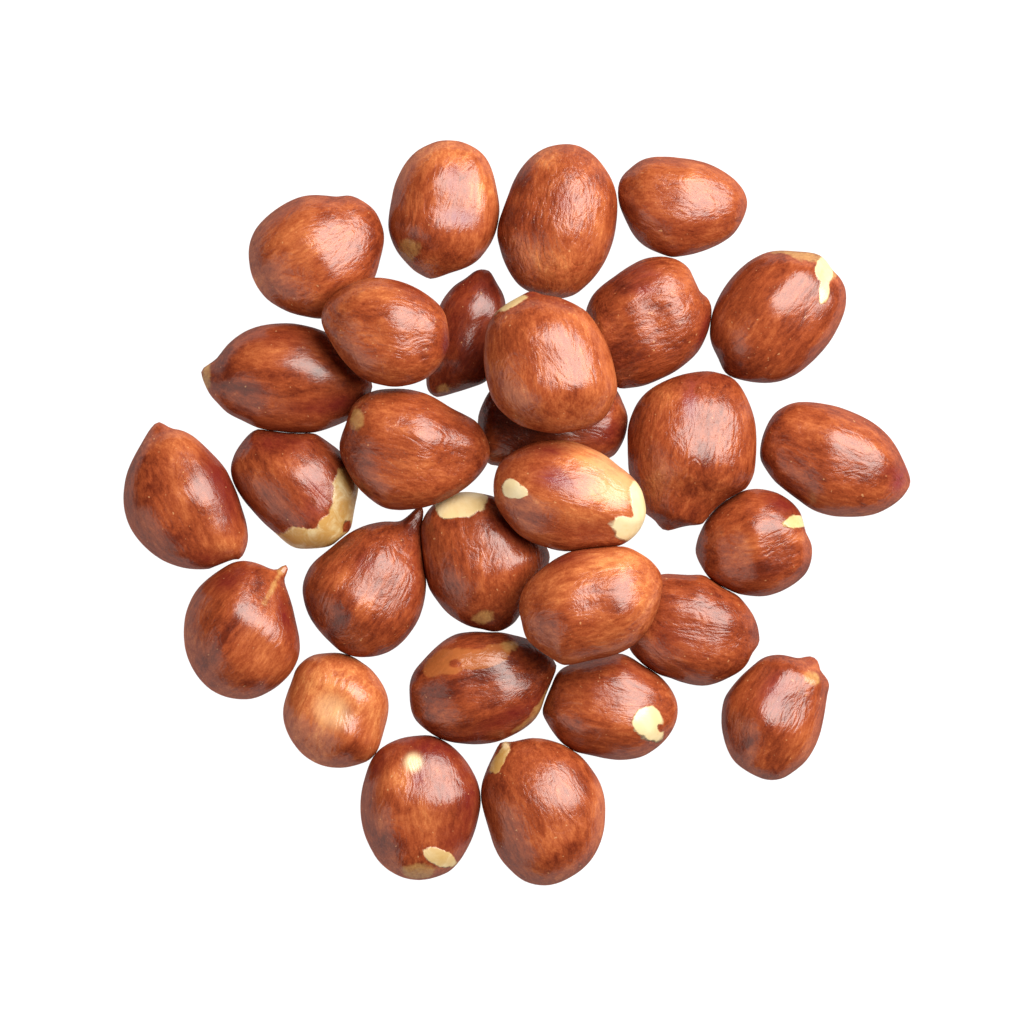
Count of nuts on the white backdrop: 29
